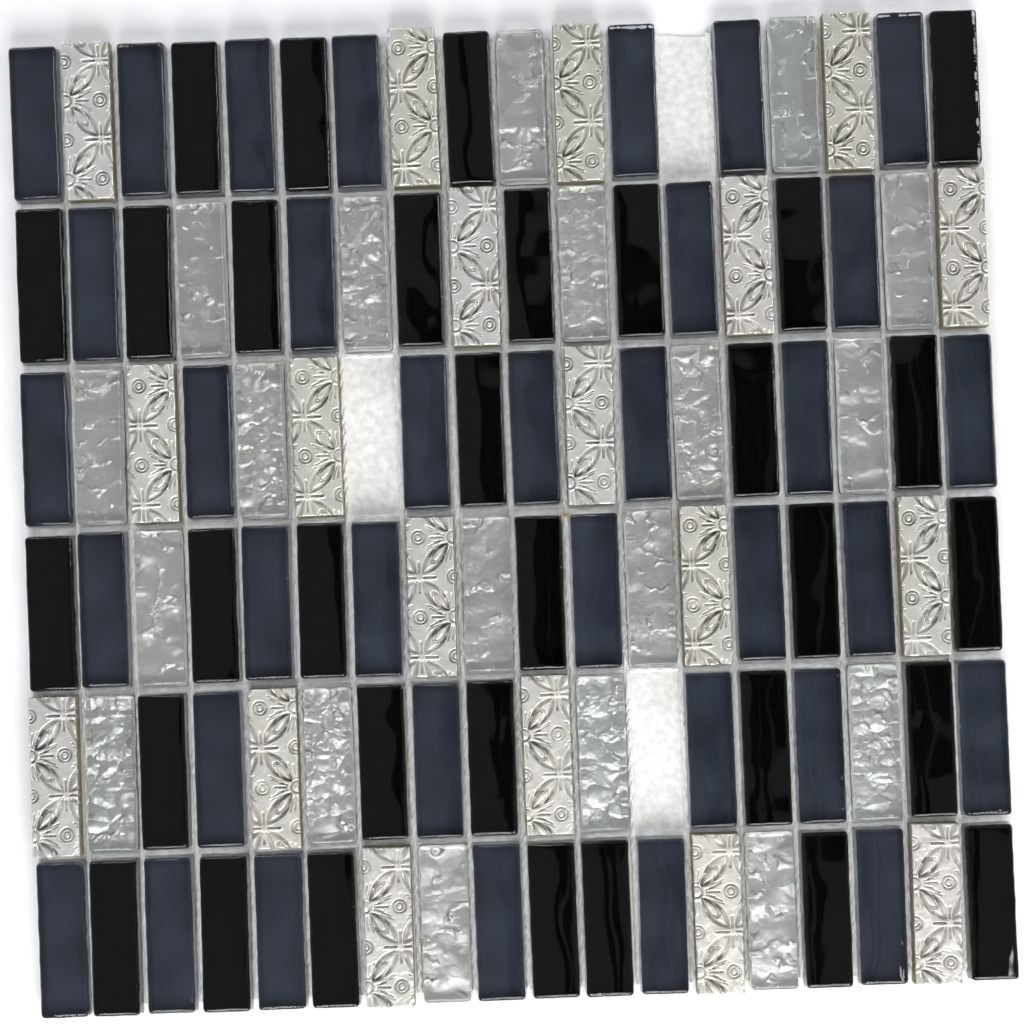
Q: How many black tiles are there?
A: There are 32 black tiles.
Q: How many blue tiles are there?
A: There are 35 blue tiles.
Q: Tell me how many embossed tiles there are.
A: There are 19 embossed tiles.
